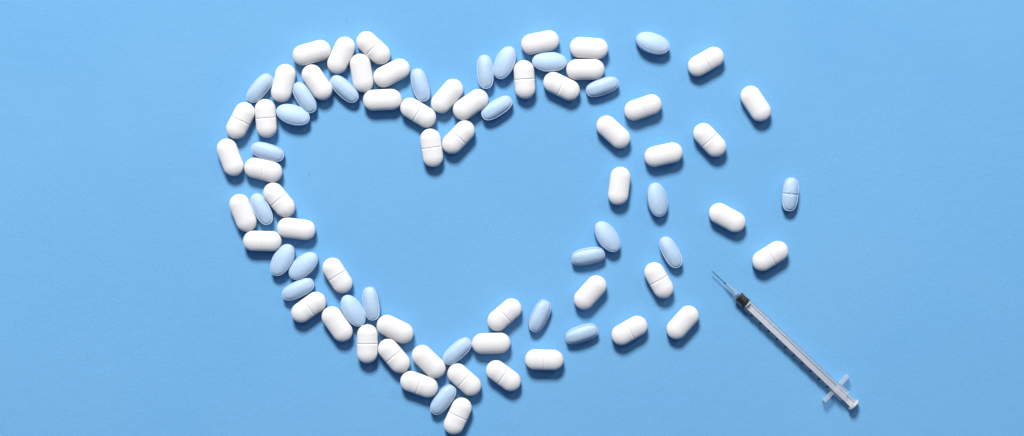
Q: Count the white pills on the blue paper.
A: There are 53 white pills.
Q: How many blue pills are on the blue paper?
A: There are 27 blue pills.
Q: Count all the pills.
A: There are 80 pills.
